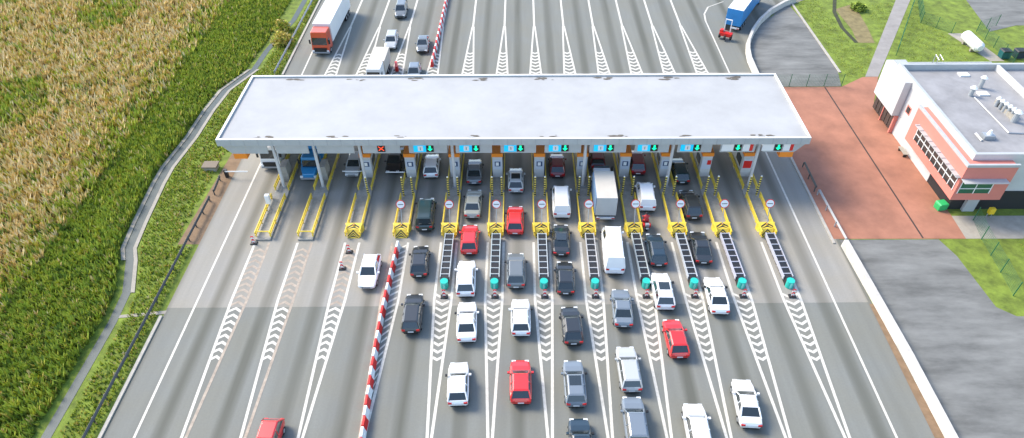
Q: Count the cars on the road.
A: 42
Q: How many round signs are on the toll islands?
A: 9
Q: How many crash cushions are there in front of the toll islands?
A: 8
